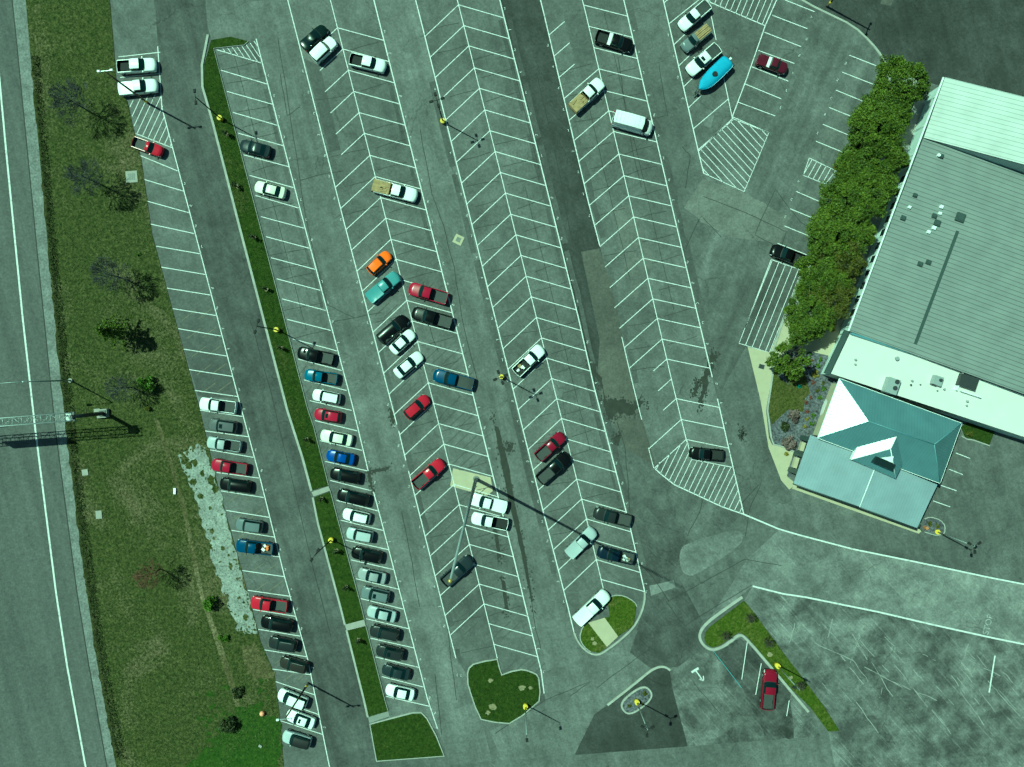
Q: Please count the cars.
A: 34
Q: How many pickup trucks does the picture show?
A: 36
